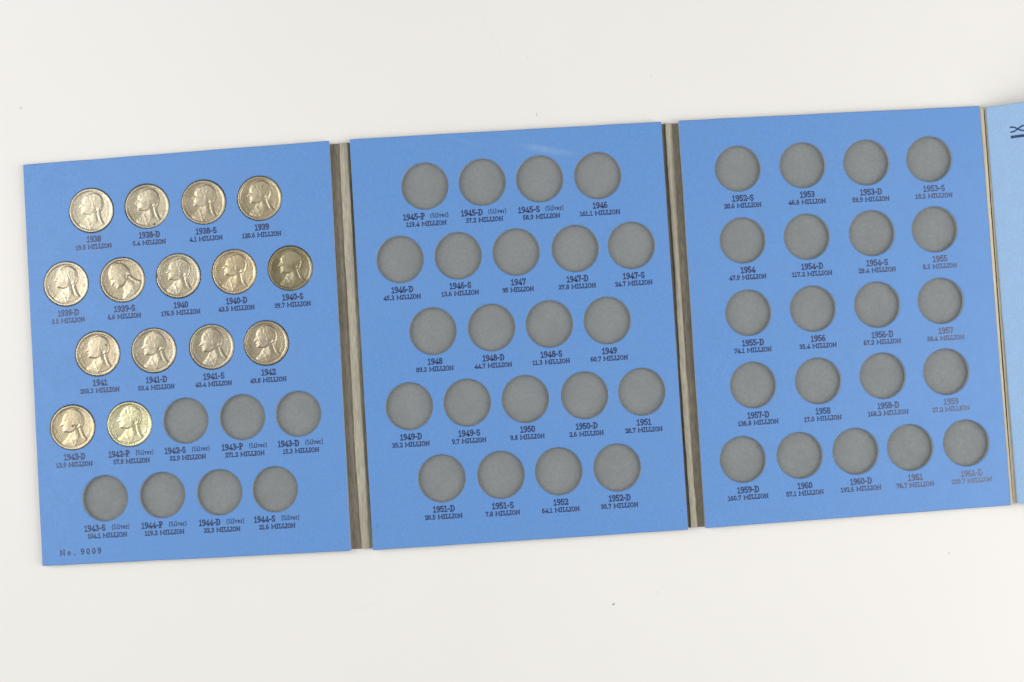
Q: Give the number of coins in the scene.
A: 15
